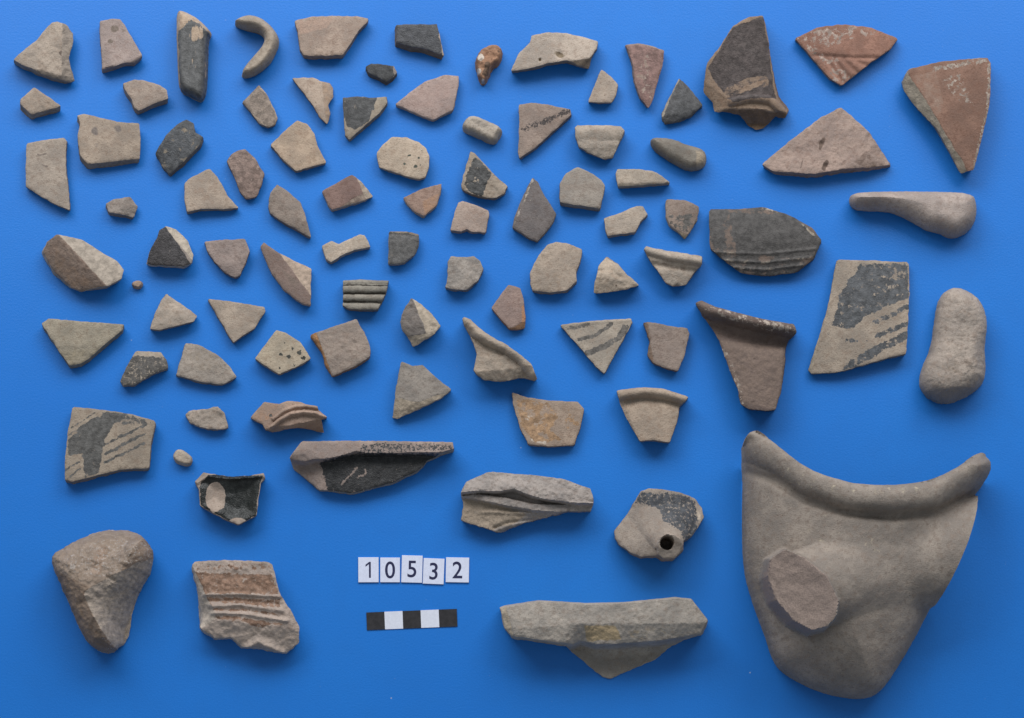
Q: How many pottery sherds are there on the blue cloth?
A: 88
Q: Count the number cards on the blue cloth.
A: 5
